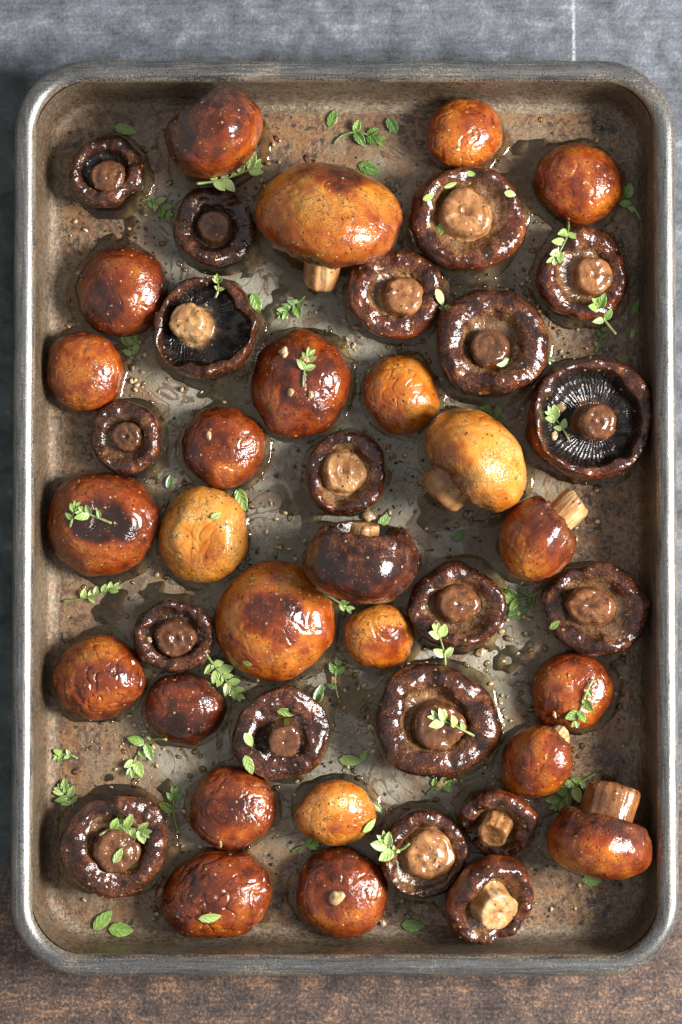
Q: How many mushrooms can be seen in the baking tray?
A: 44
